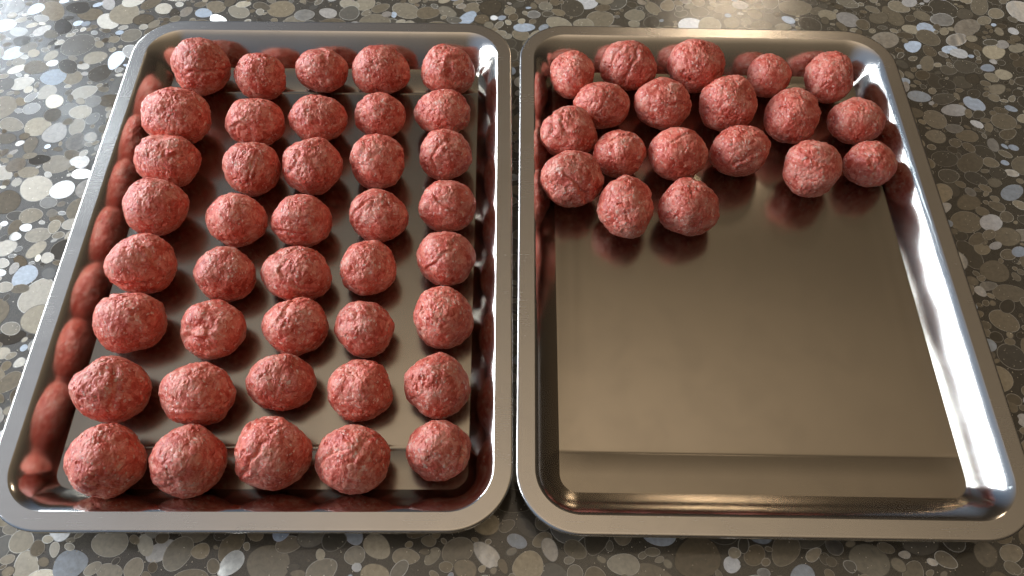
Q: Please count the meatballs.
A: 59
